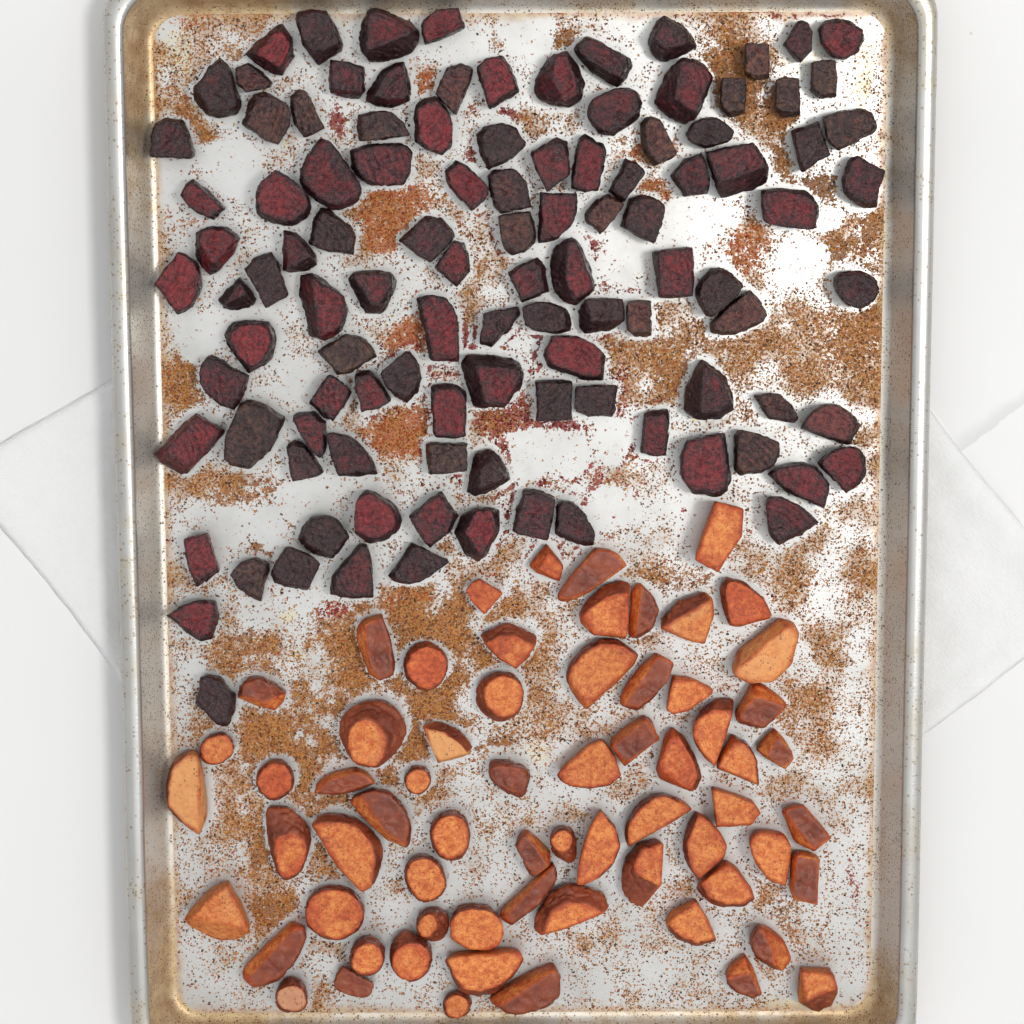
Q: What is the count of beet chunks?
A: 109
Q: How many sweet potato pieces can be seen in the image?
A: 66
